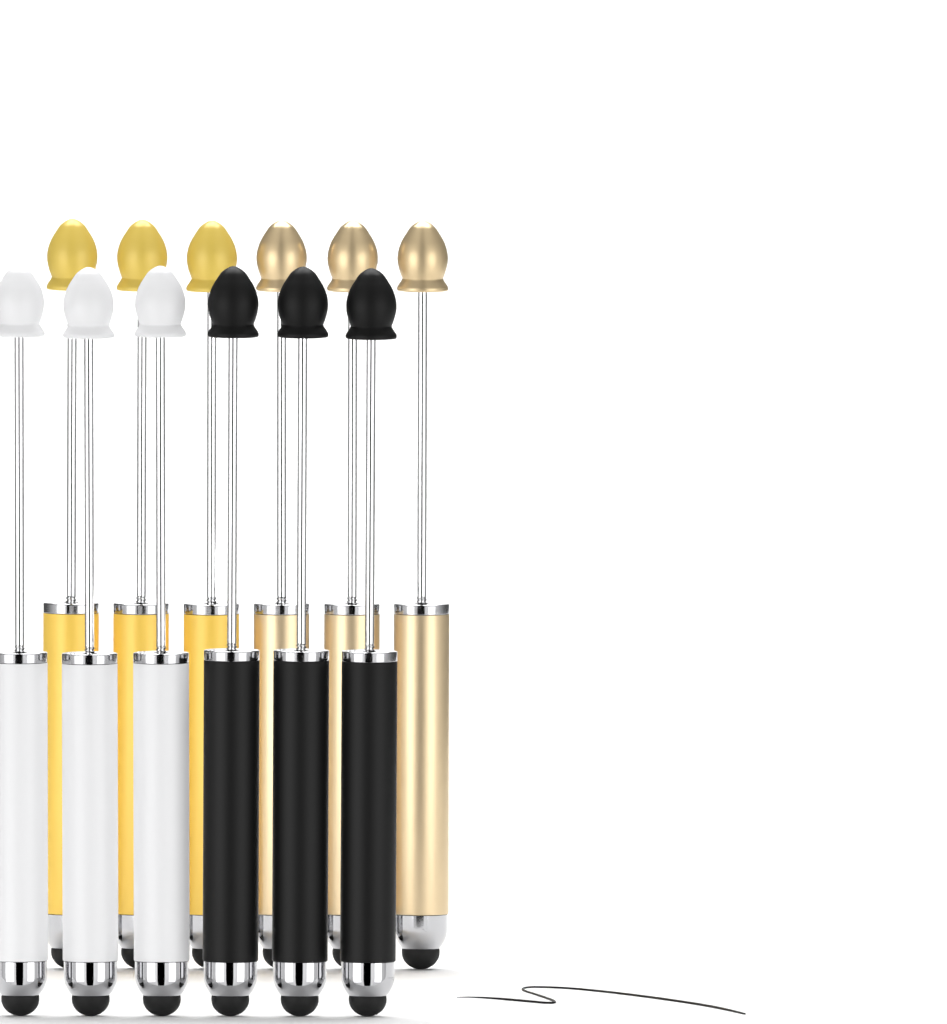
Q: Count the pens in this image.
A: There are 12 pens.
